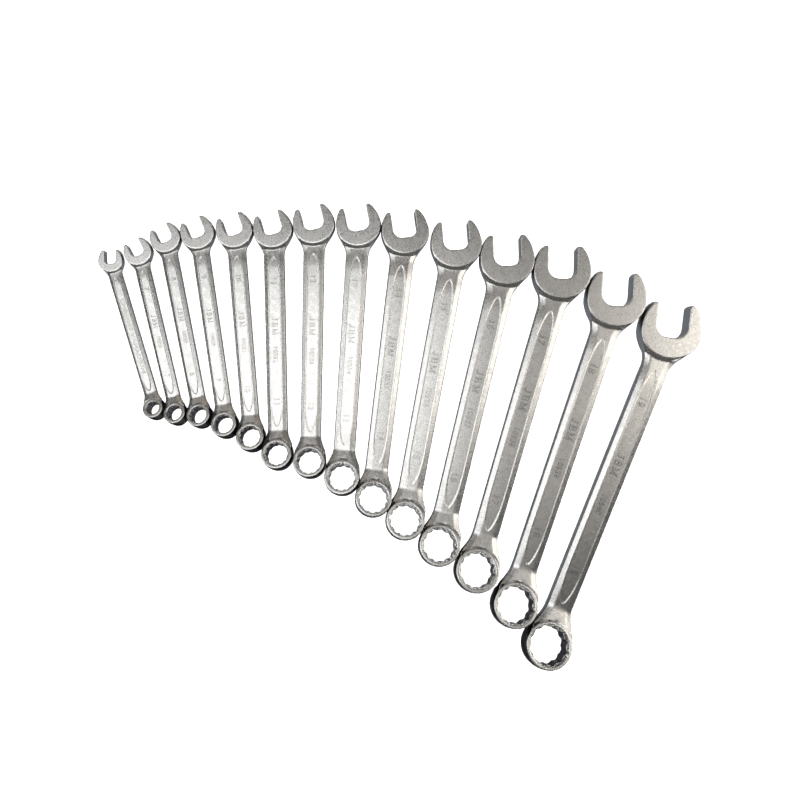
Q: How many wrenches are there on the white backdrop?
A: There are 14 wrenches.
